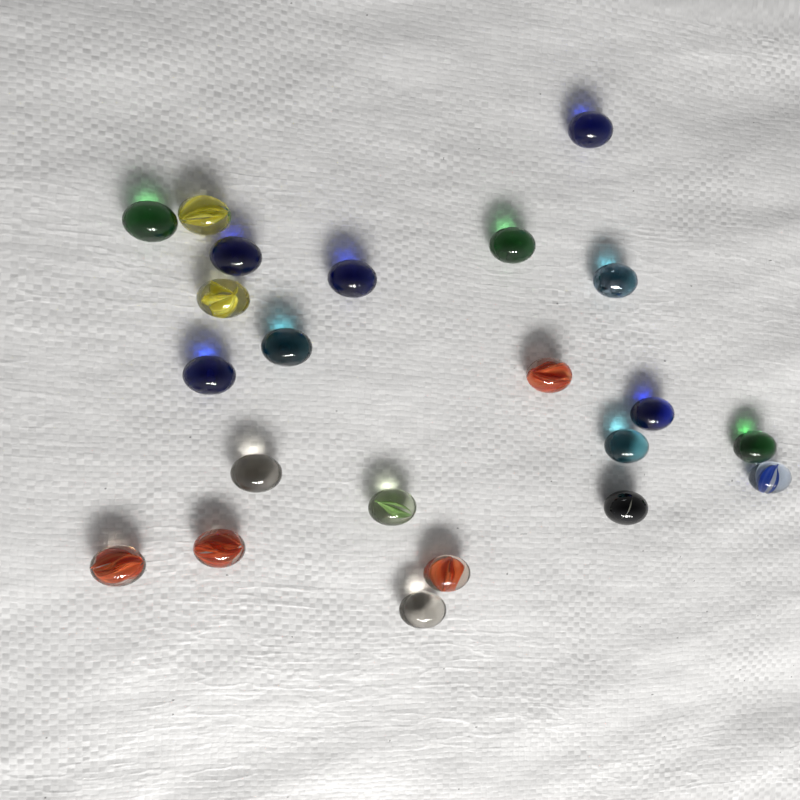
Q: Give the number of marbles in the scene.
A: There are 22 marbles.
